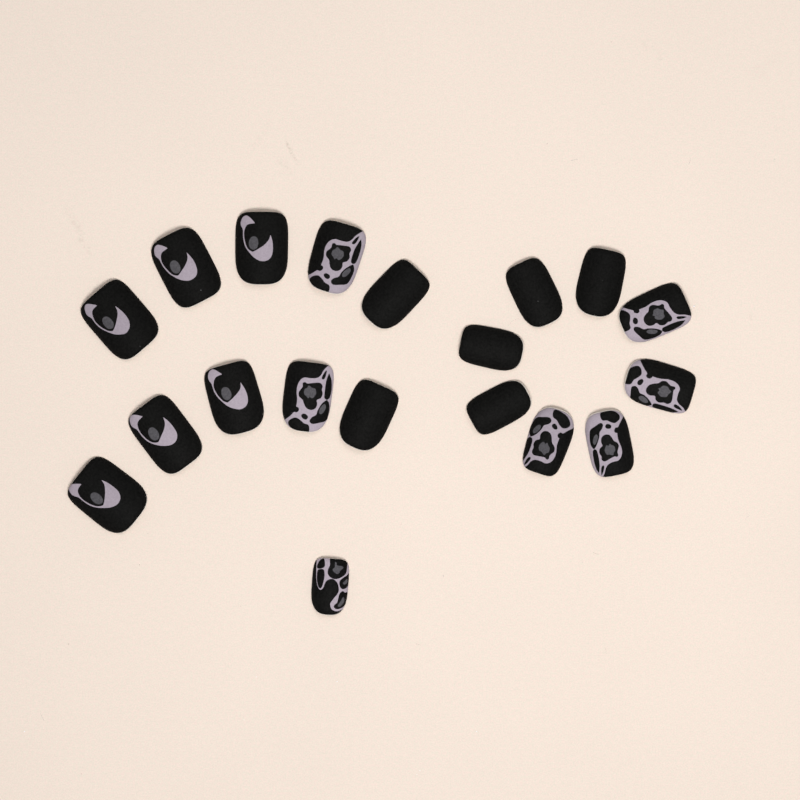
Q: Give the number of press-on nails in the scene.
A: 19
